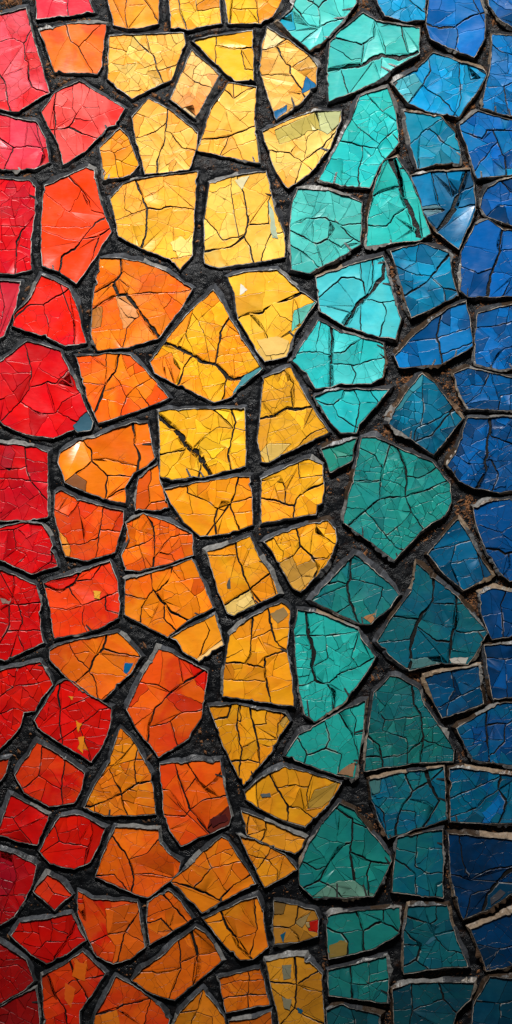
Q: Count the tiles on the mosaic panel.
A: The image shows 125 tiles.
